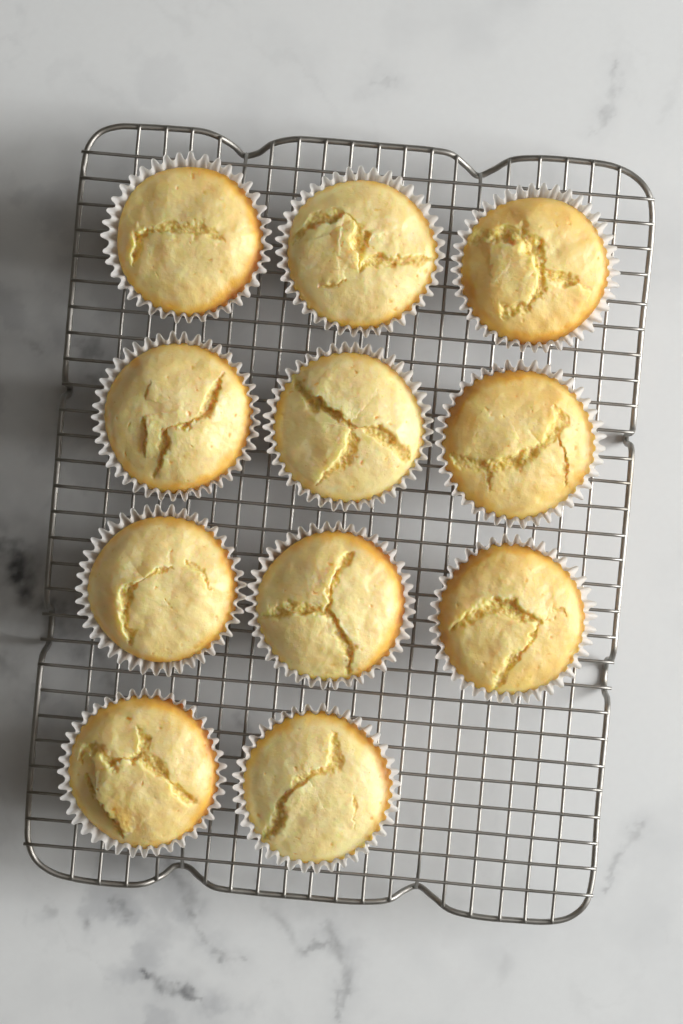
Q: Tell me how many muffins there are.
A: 11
